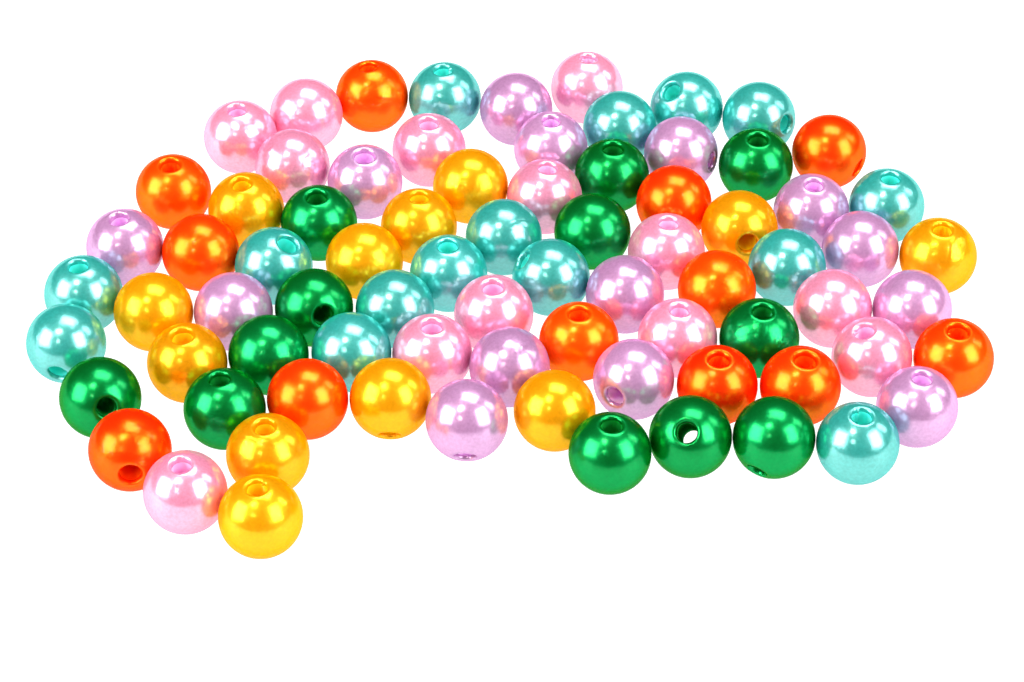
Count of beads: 78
